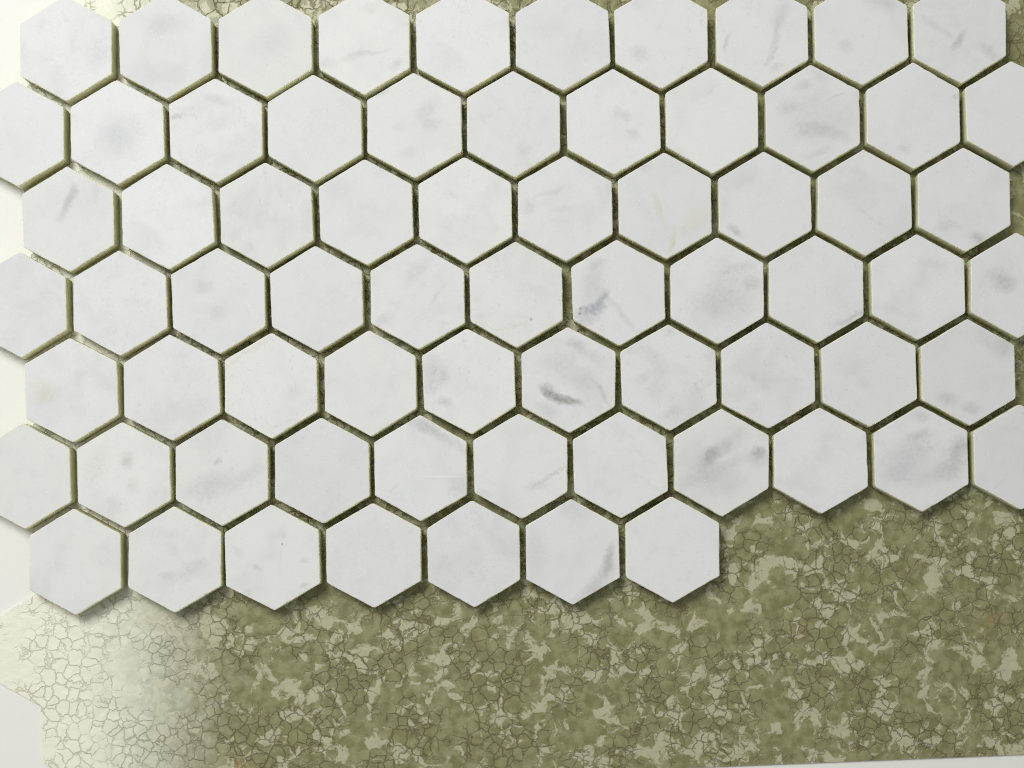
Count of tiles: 70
